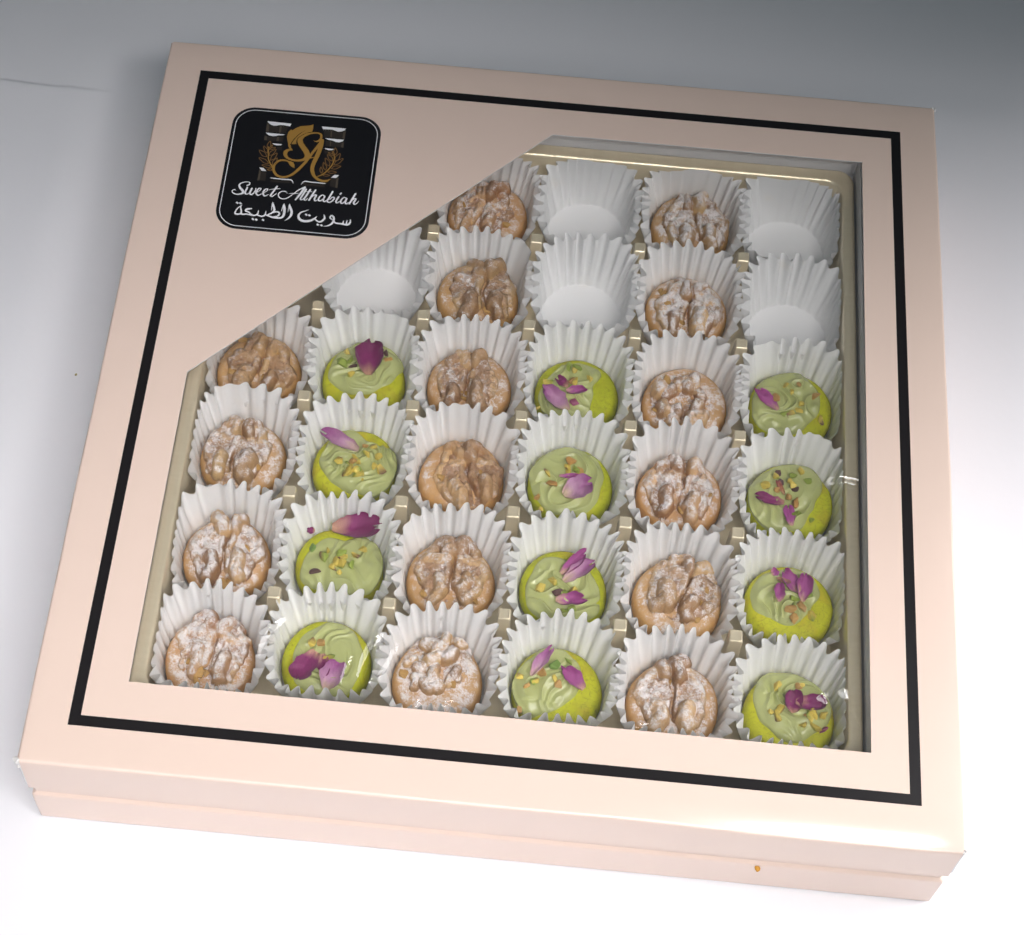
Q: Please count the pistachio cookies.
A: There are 12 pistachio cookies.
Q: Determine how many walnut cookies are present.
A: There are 16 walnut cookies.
